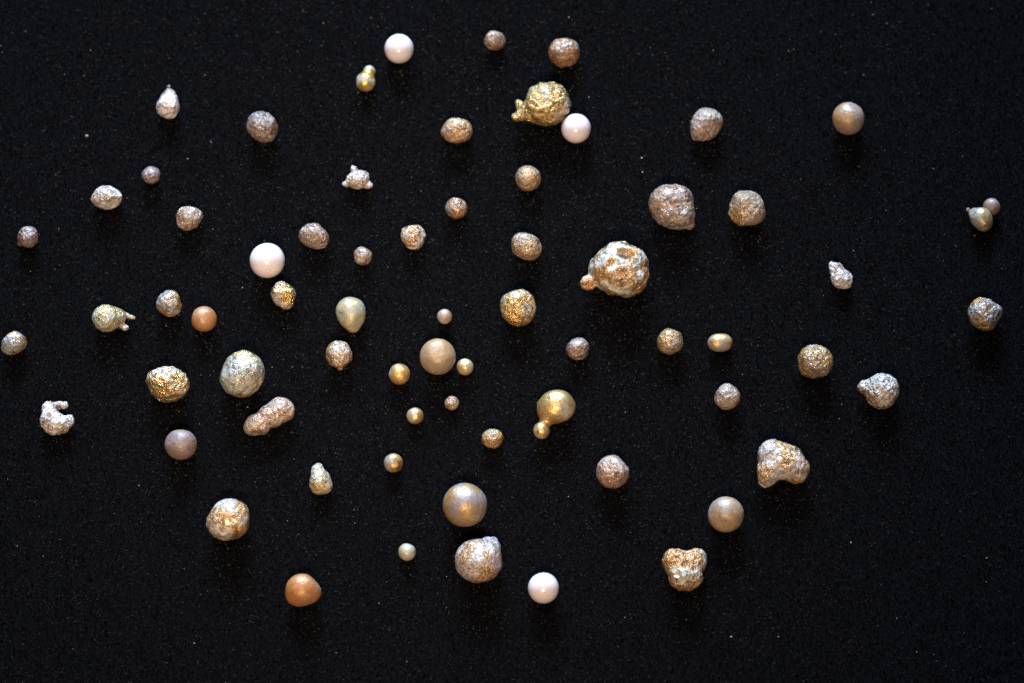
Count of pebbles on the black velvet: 65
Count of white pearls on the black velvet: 4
